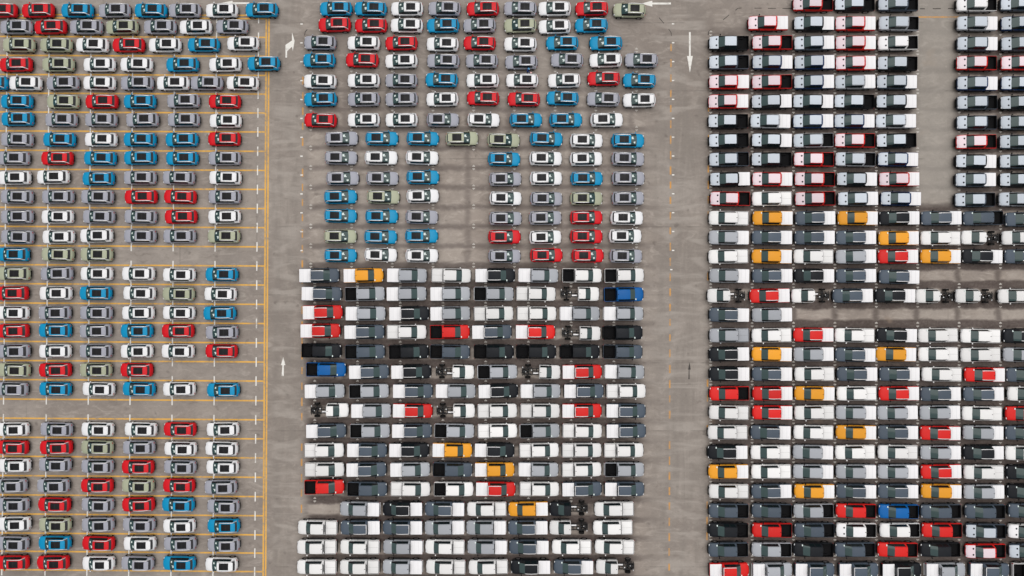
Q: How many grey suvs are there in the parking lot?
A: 82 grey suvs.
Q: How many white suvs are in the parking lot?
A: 81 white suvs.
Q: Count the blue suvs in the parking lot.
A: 56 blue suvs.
